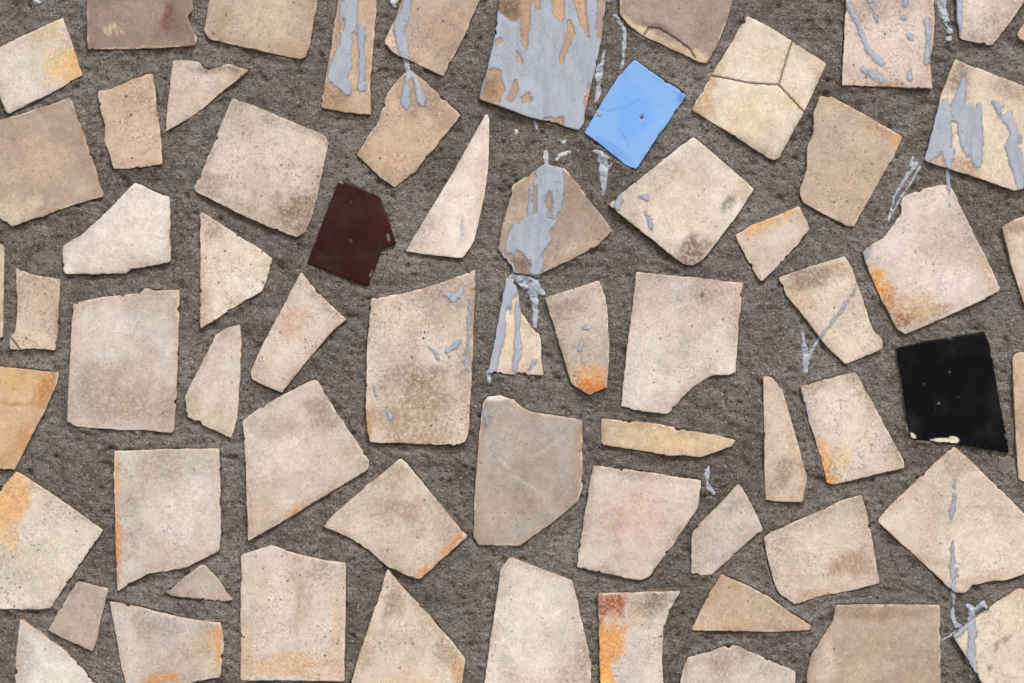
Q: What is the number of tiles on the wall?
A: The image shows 65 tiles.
